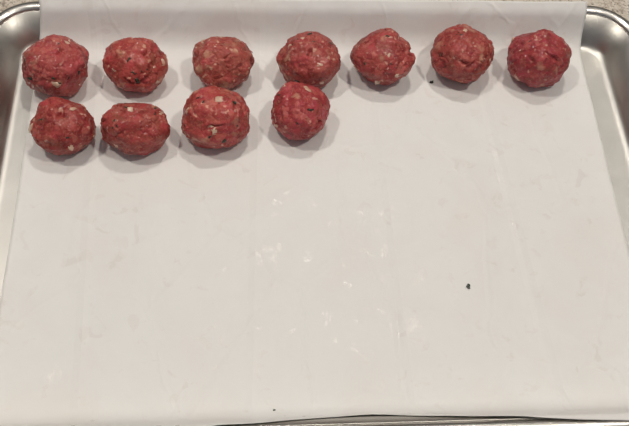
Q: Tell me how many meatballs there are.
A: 11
